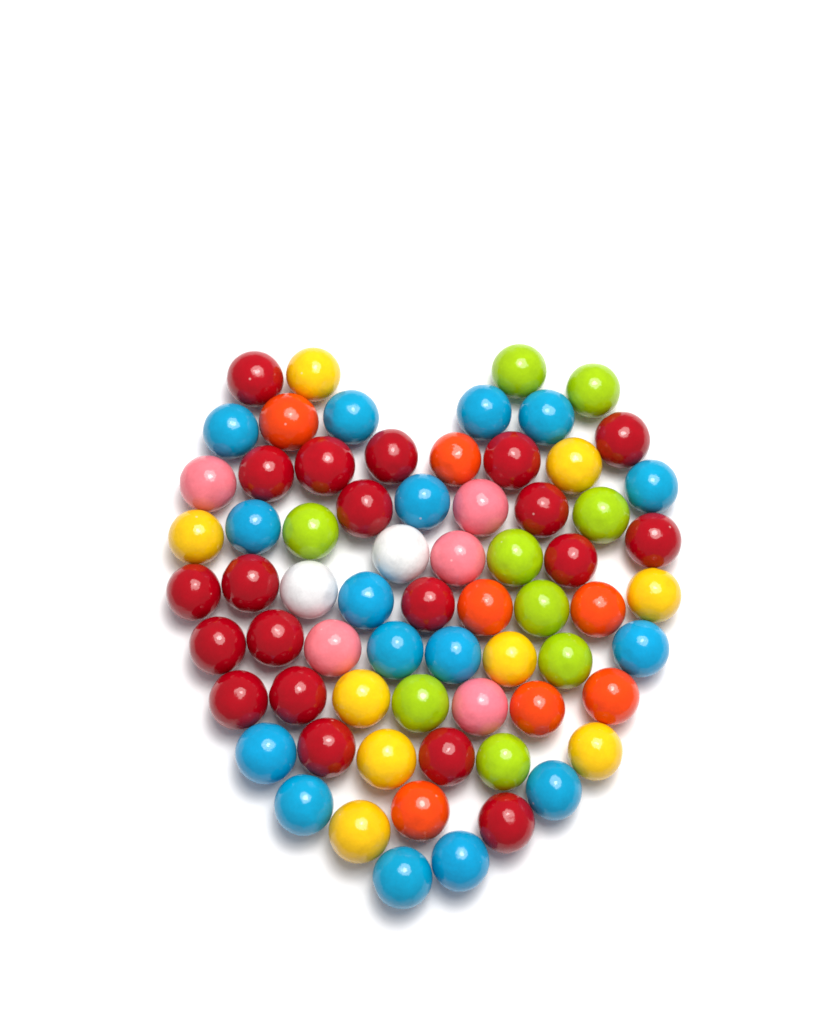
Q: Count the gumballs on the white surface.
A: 68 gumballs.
